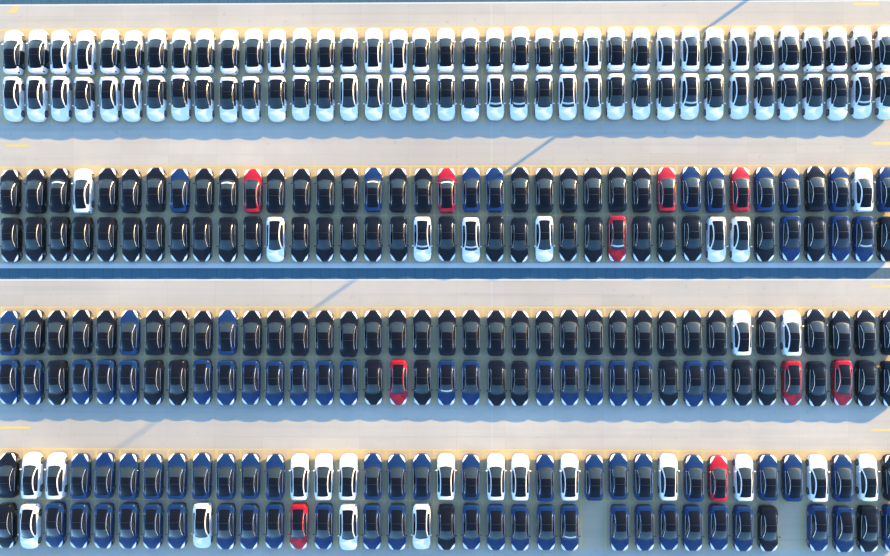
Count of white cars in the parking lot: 101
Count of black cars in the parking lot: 99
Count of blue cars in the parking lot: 84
